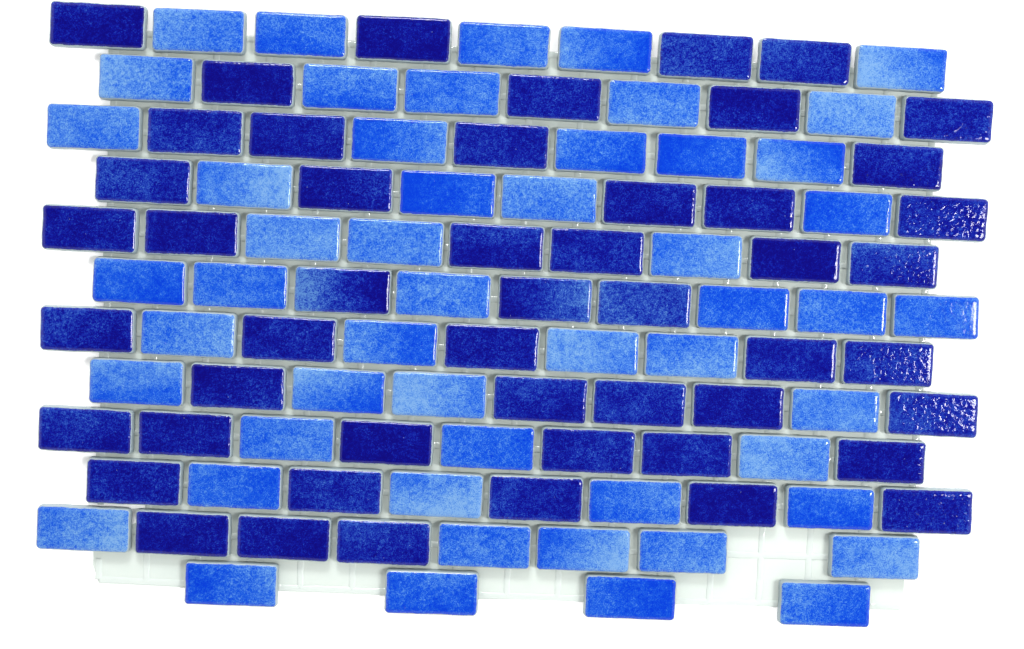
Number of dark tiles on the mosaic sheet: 50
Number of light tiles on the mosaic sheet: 52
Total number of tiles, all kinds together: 102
